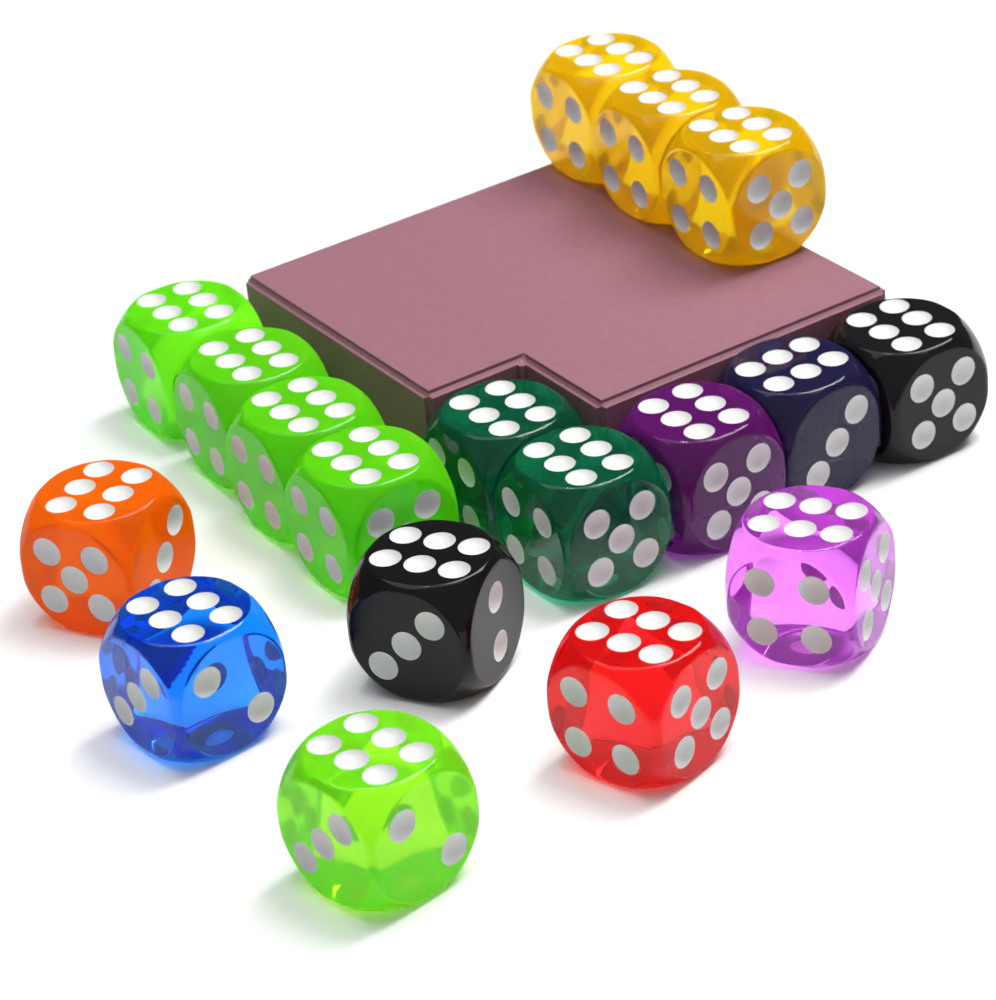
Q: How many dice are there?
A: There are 18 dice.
